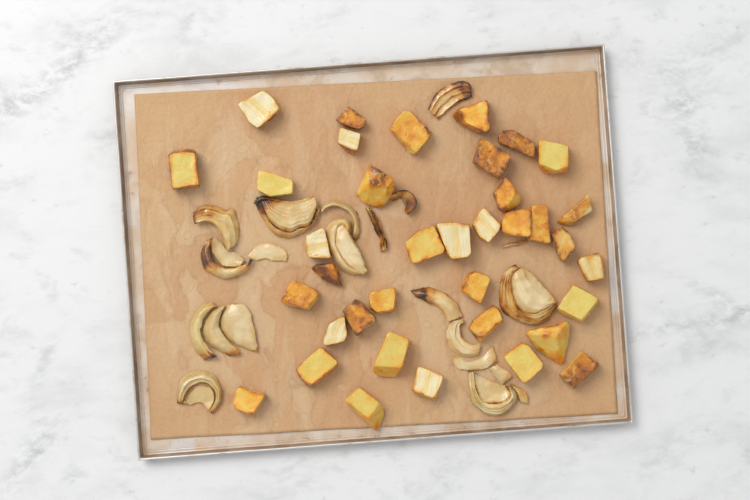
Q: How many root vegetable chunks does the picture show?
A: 37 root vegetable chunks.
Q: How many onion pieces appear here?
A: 20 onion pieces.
